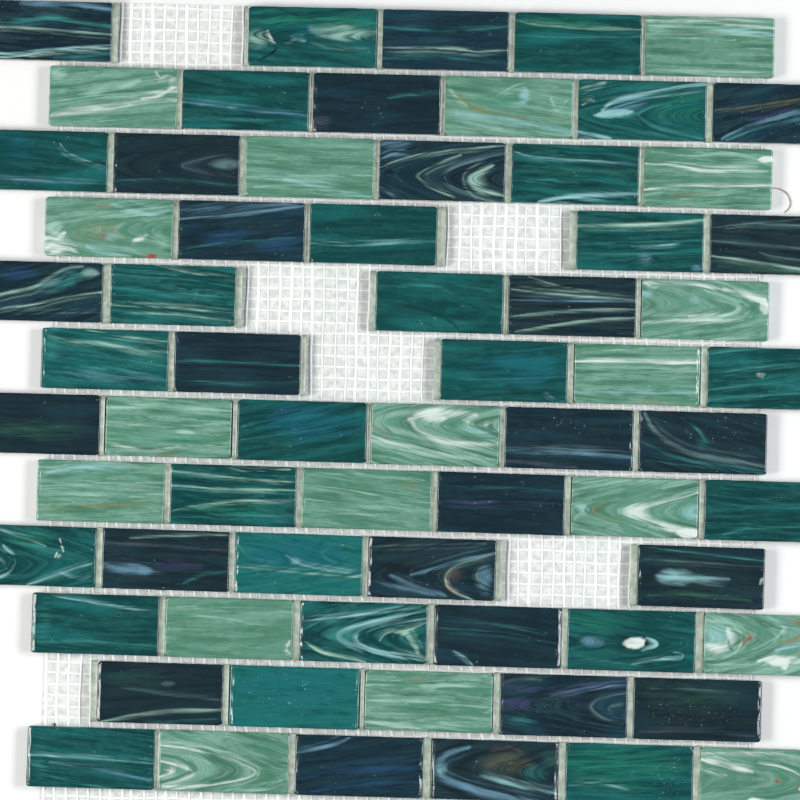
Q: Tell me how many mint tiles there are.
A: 18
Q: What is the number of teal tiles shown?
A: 24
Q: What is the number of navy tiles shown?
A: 24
